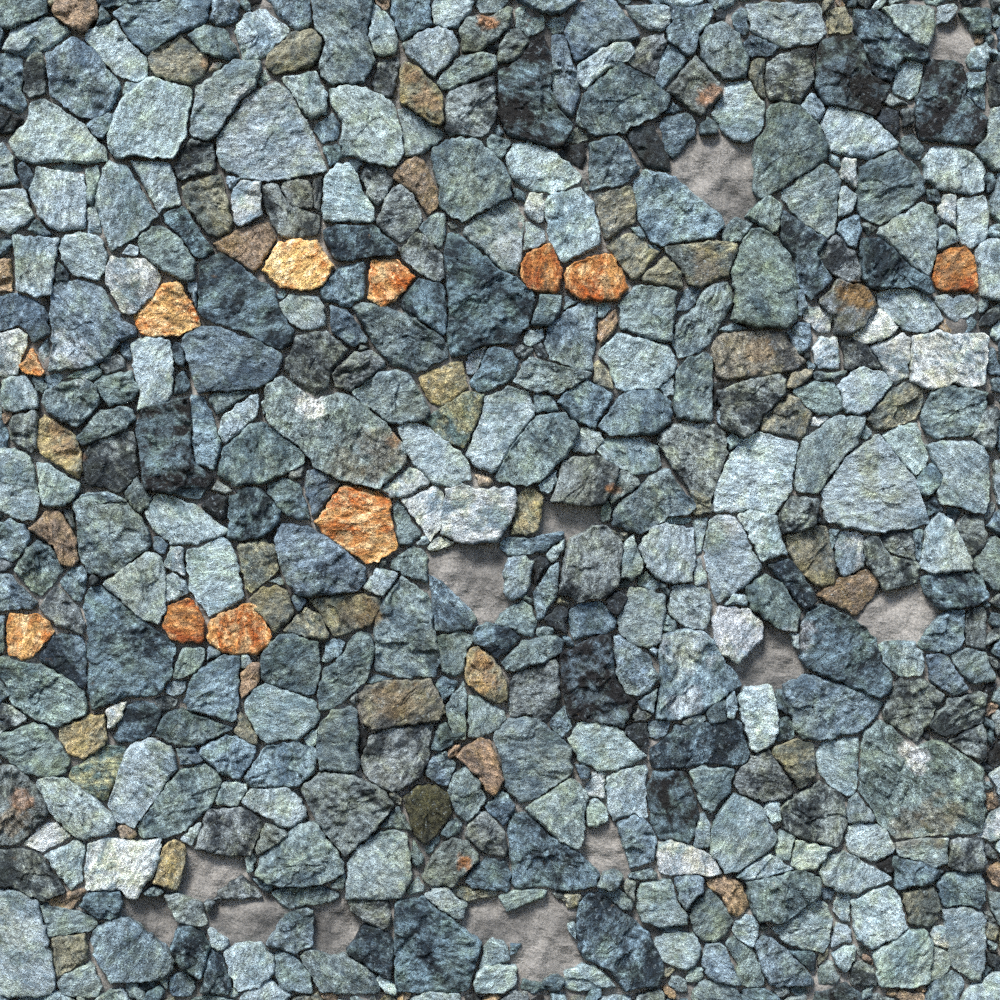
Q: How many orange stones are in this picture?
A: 11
